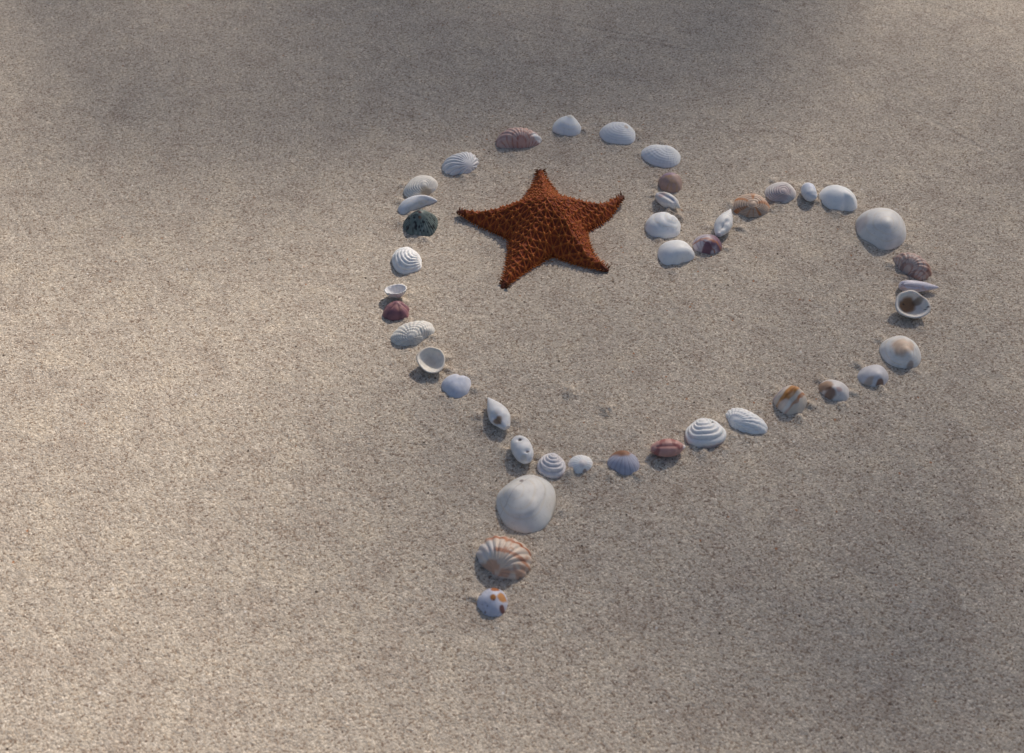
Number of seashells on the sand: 43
